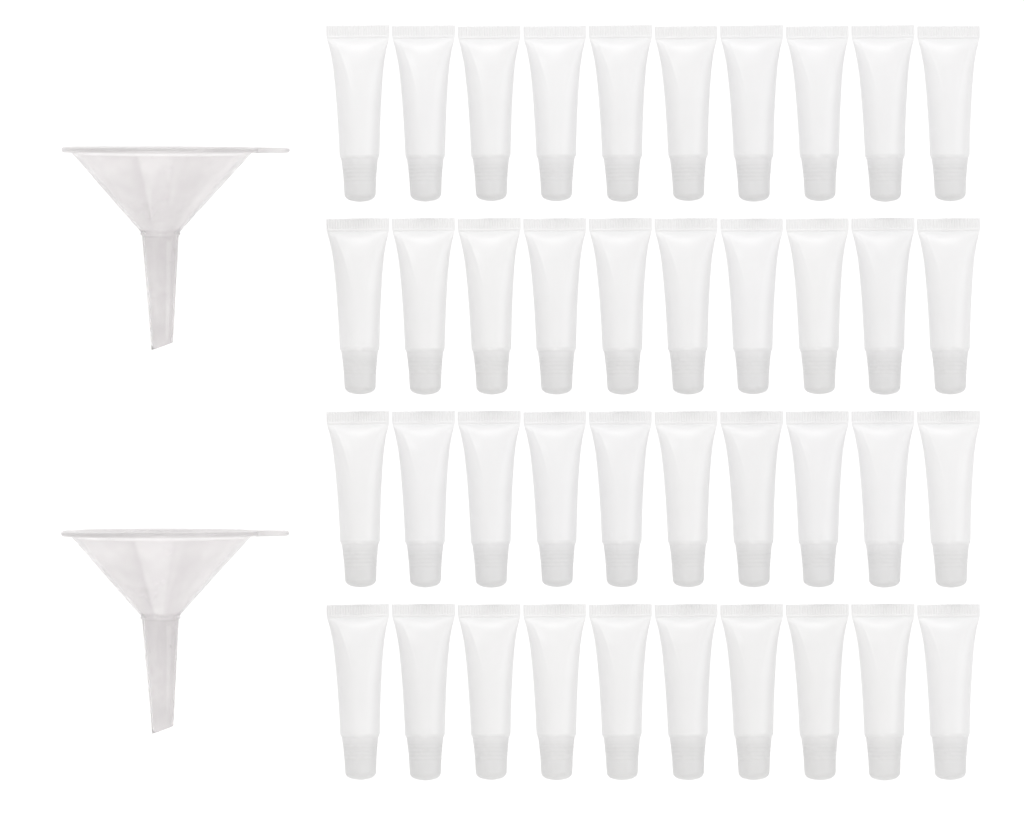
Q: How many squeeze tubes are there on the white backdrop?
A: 40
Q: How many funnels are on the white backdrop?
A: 2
